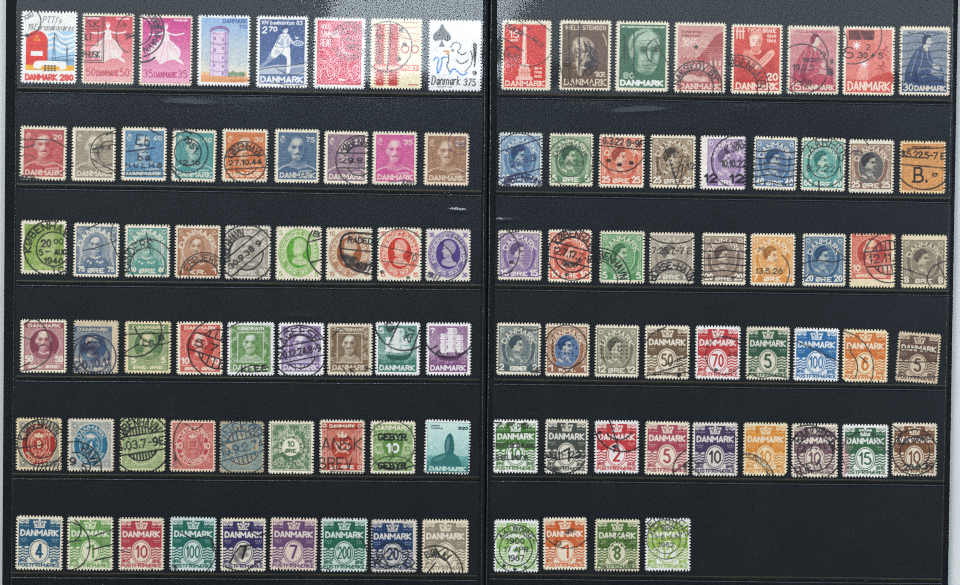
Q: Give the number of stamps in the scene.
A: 101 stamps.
